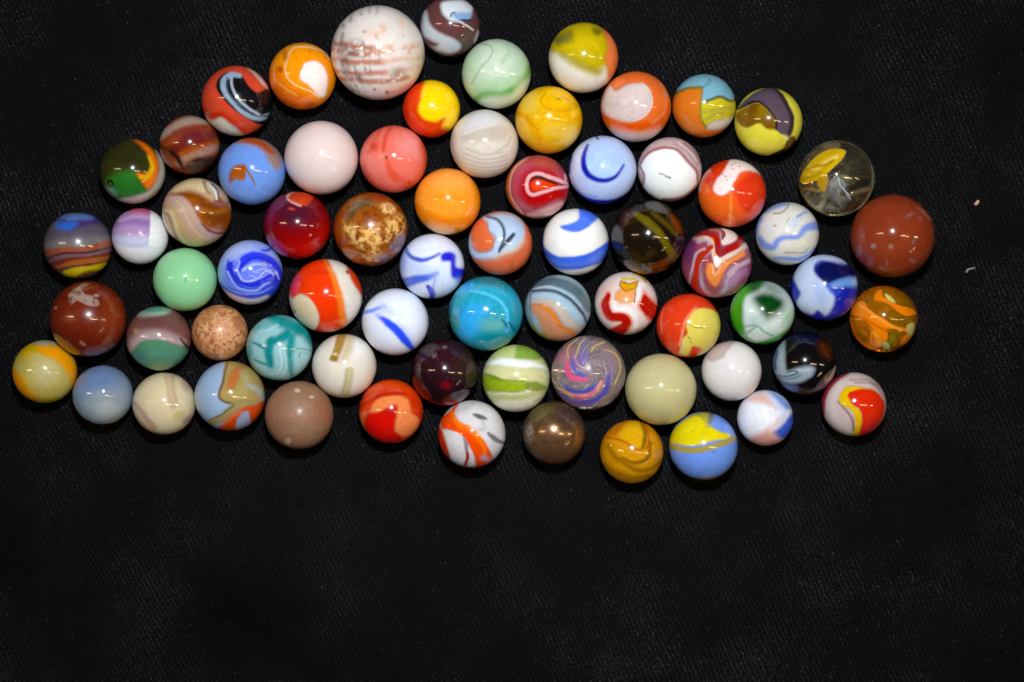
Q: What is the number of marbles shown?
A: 69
